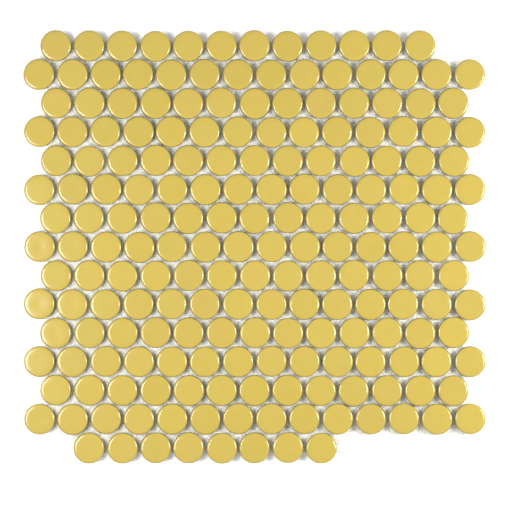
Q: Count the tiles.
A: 196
